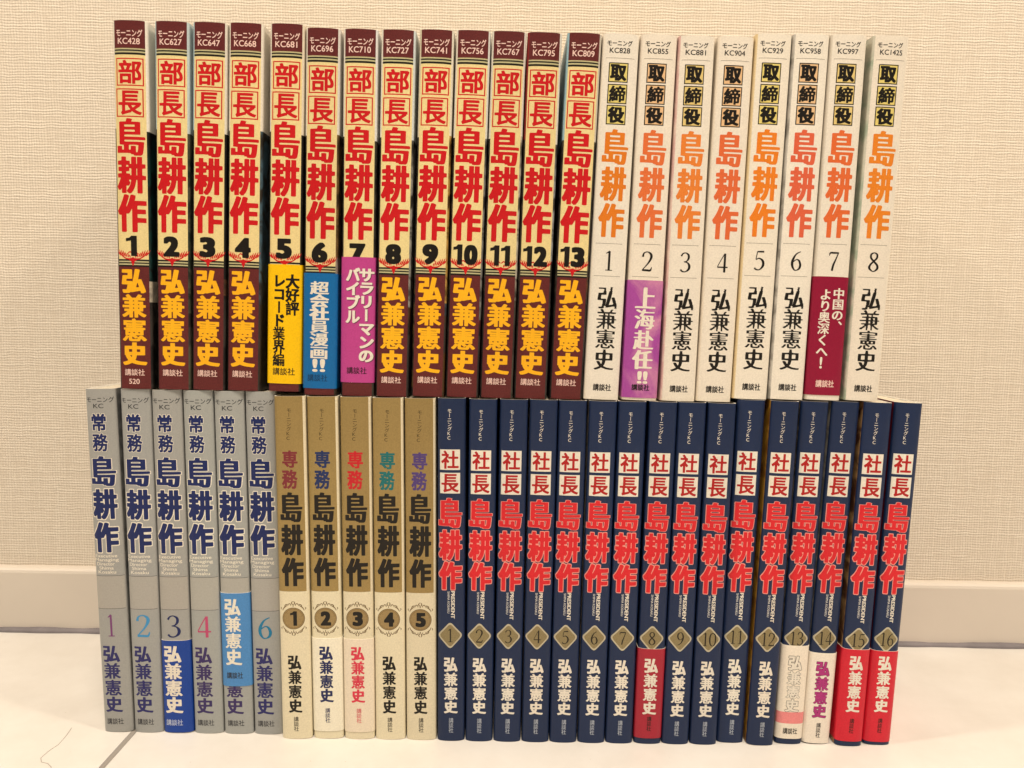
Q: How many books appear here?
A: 48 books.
